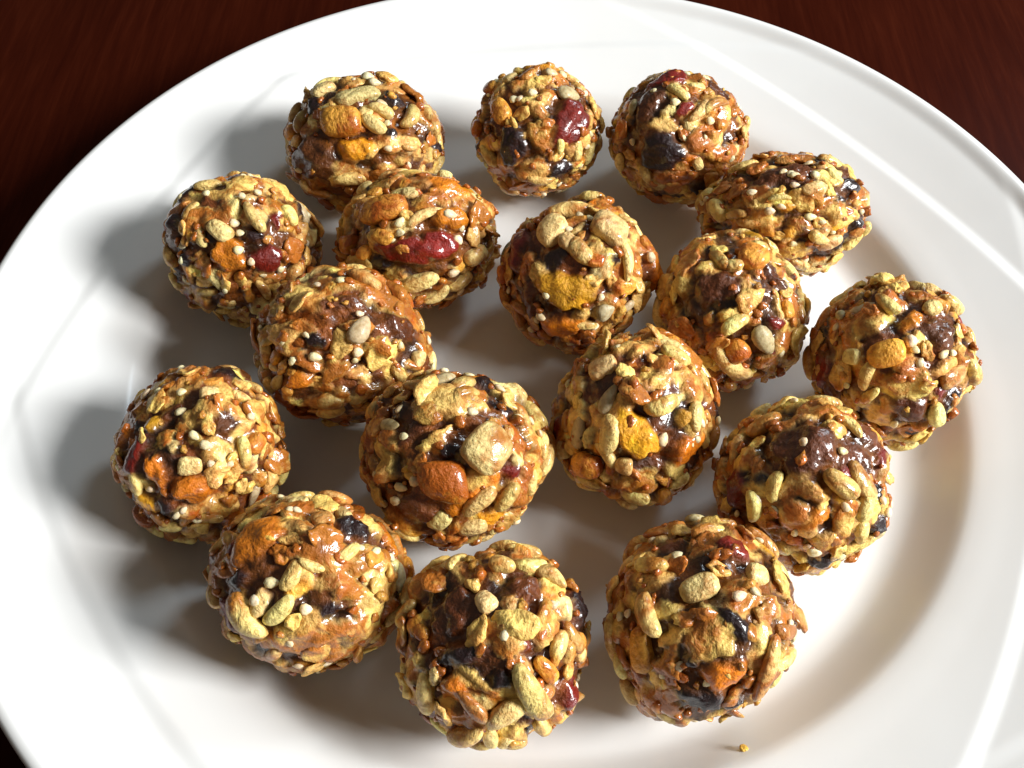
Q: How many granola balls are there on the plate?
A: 17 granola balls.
